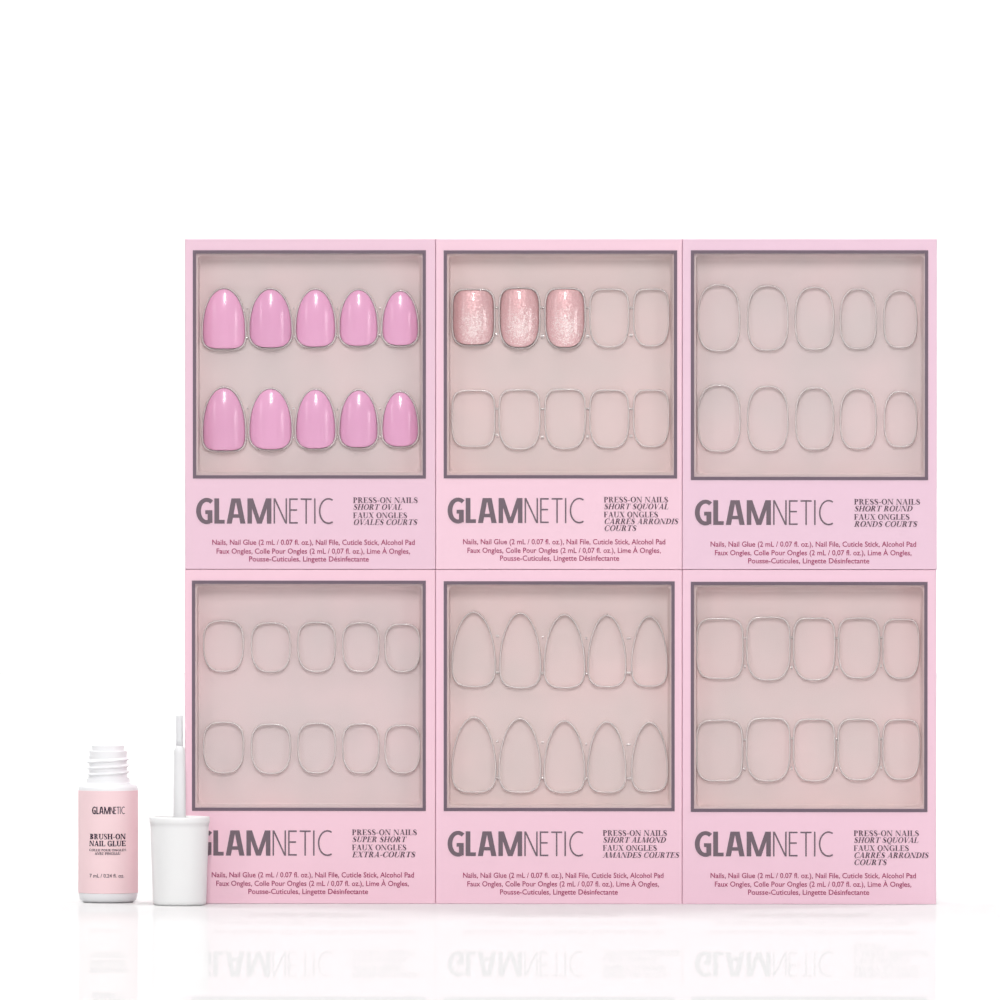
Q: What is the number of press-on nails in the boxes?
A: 13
